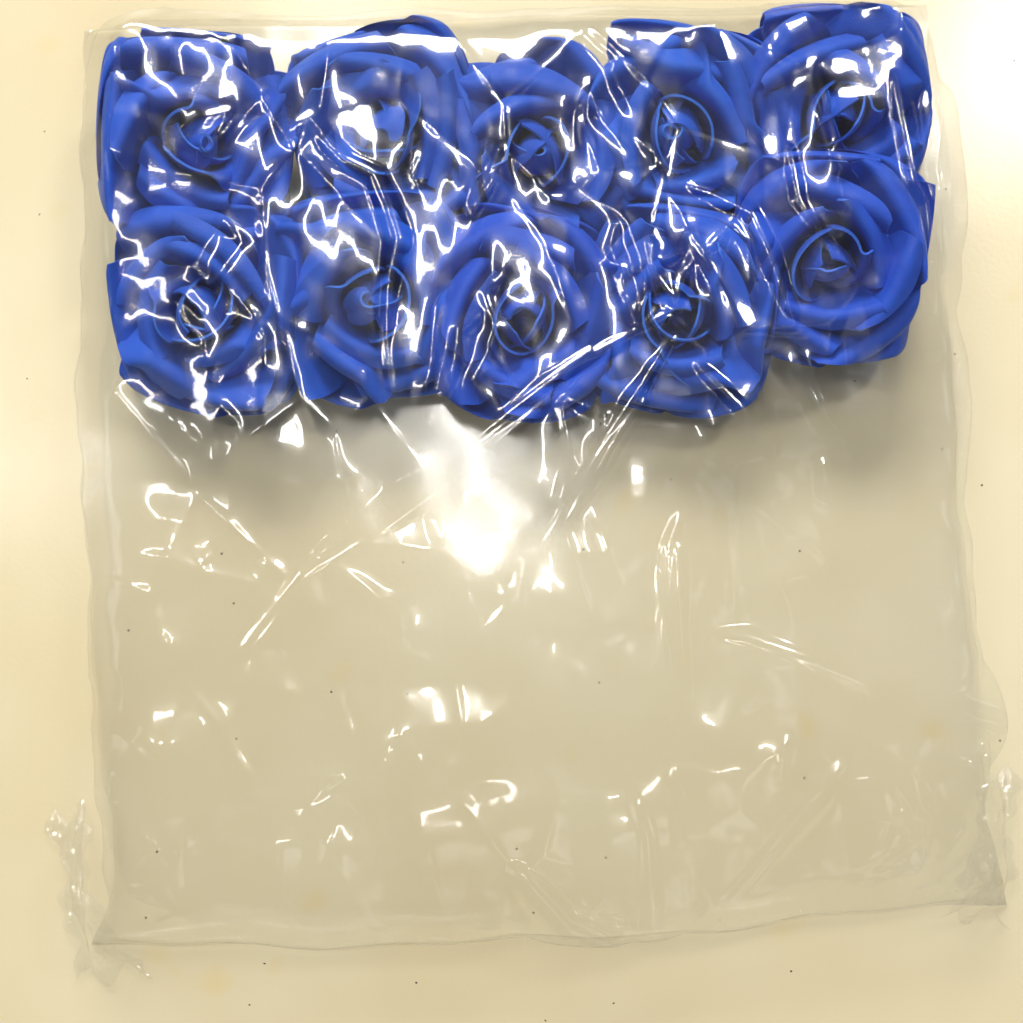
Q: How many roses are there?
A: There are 10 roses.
